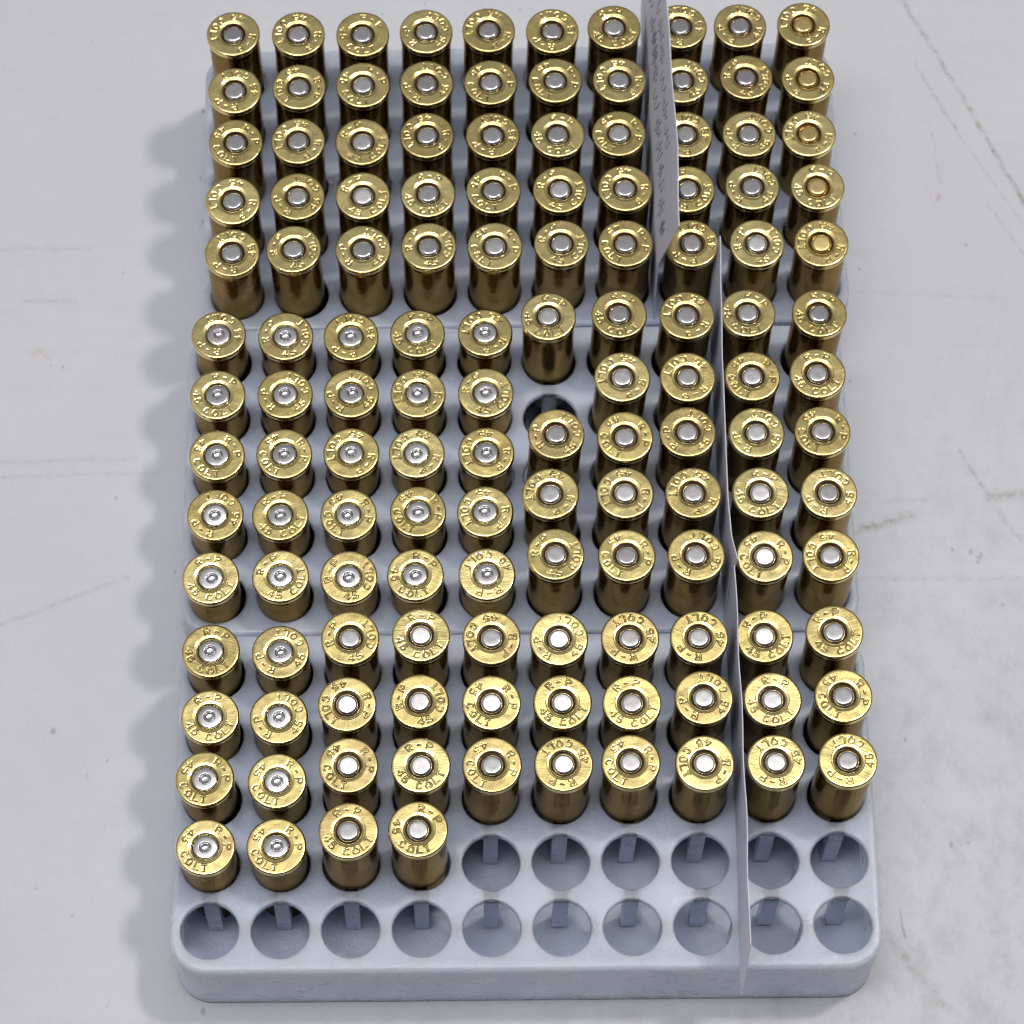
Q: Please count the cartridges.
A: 133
